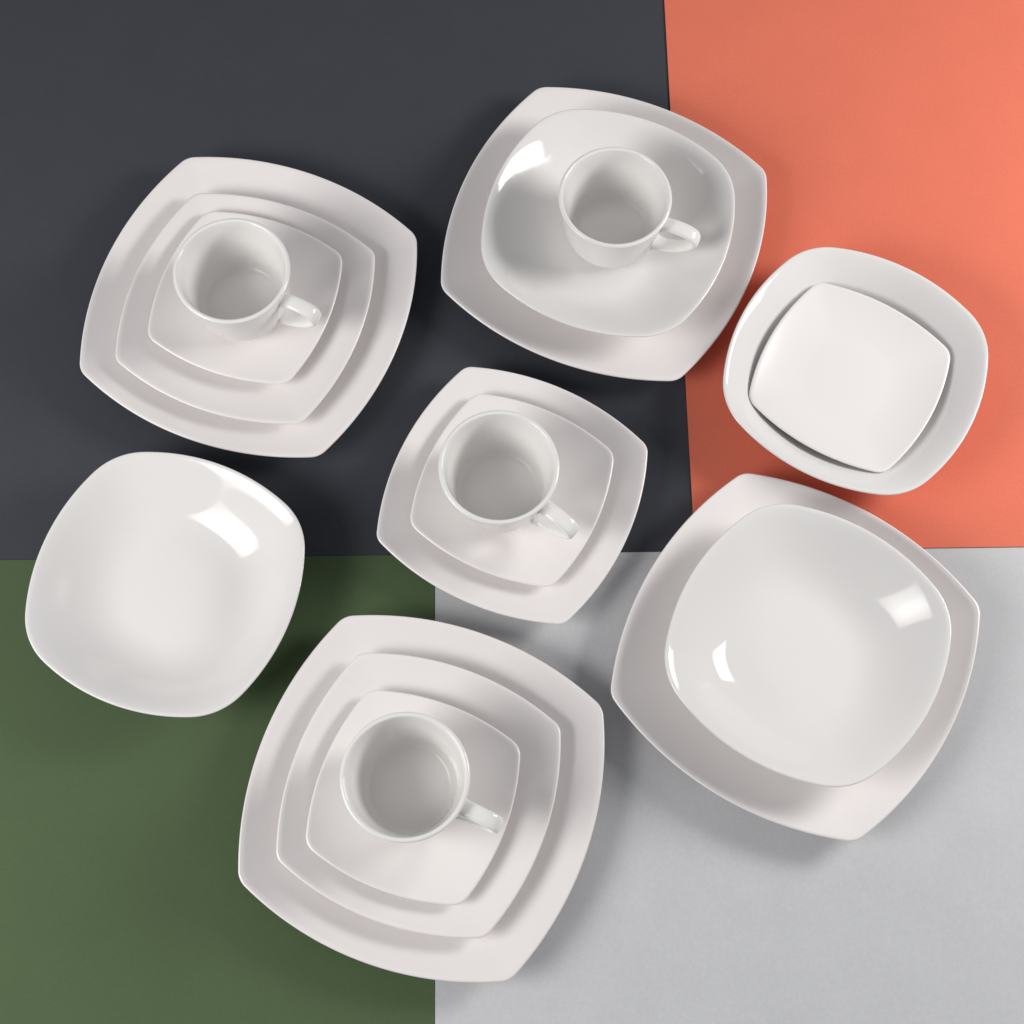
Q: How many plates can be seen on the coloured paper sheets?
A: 11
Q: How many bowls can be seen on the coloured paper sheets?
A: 4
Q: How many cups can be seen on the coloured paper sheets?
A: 4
